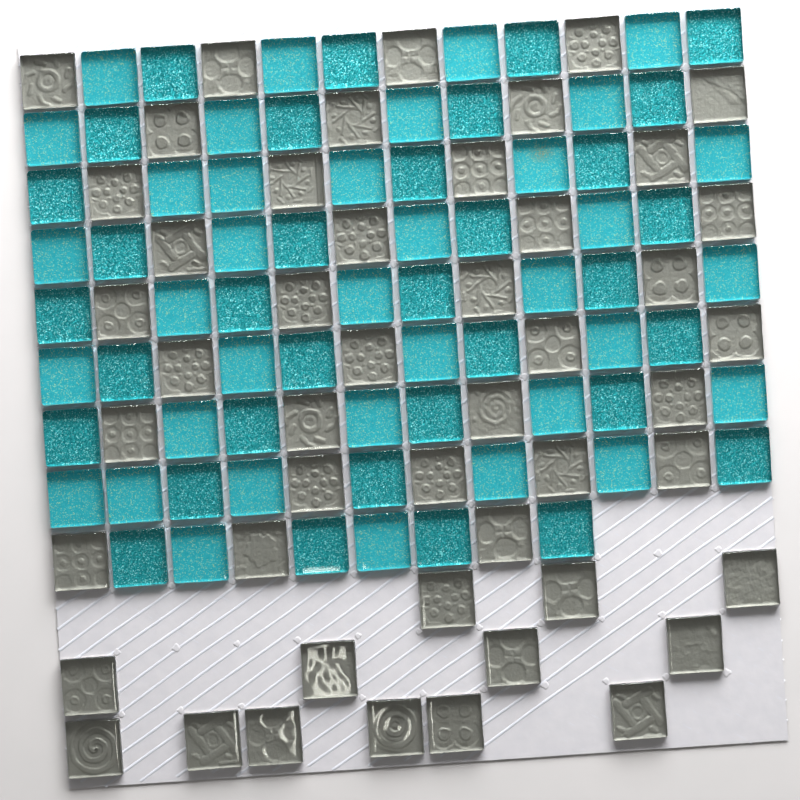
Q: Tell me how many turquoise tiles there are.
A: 70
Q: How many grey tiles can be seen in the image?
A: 48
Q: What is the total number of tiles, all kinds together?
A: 118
